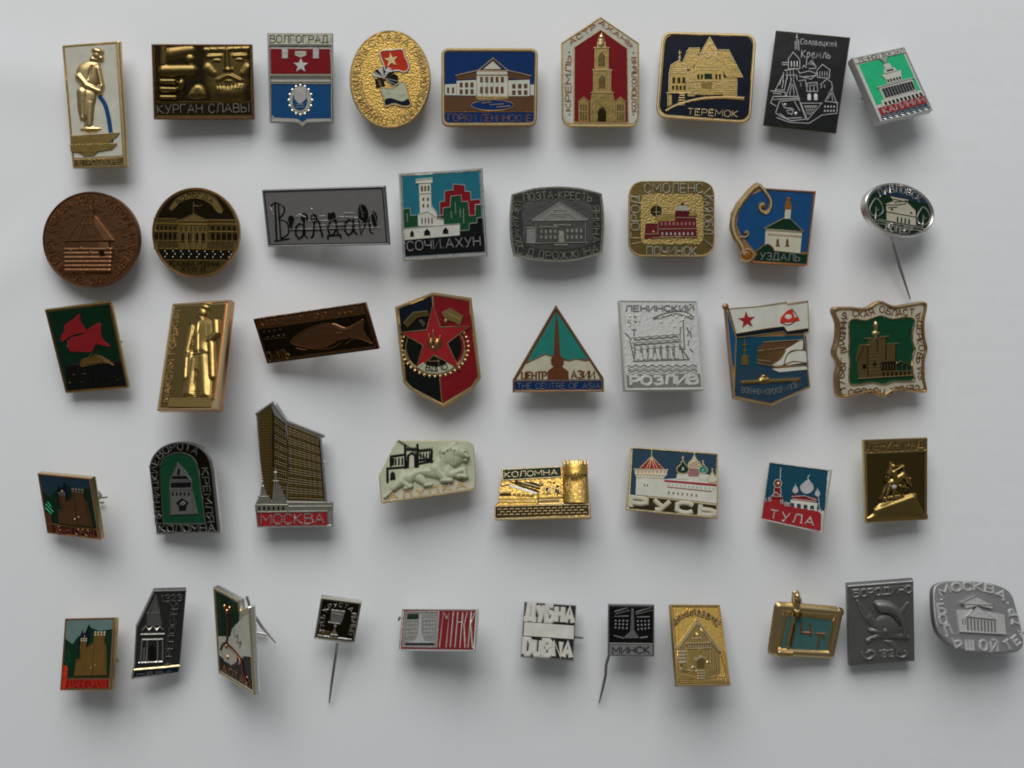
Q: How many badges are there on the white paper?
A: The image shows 44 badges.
